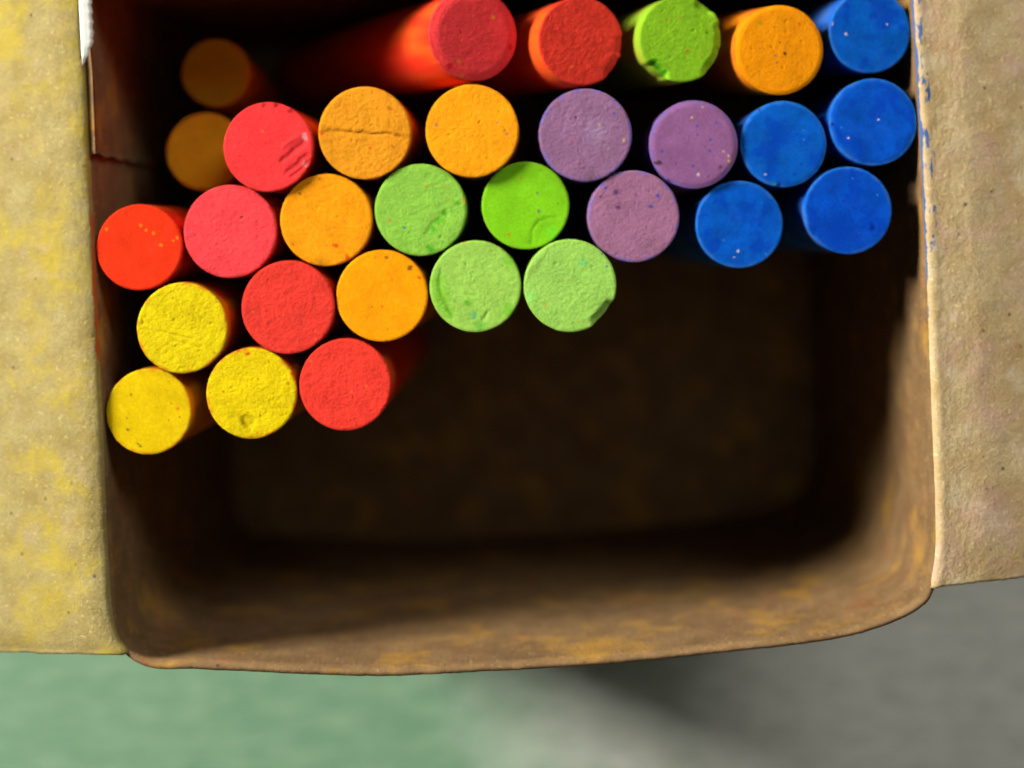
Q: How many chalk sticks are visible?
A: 30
